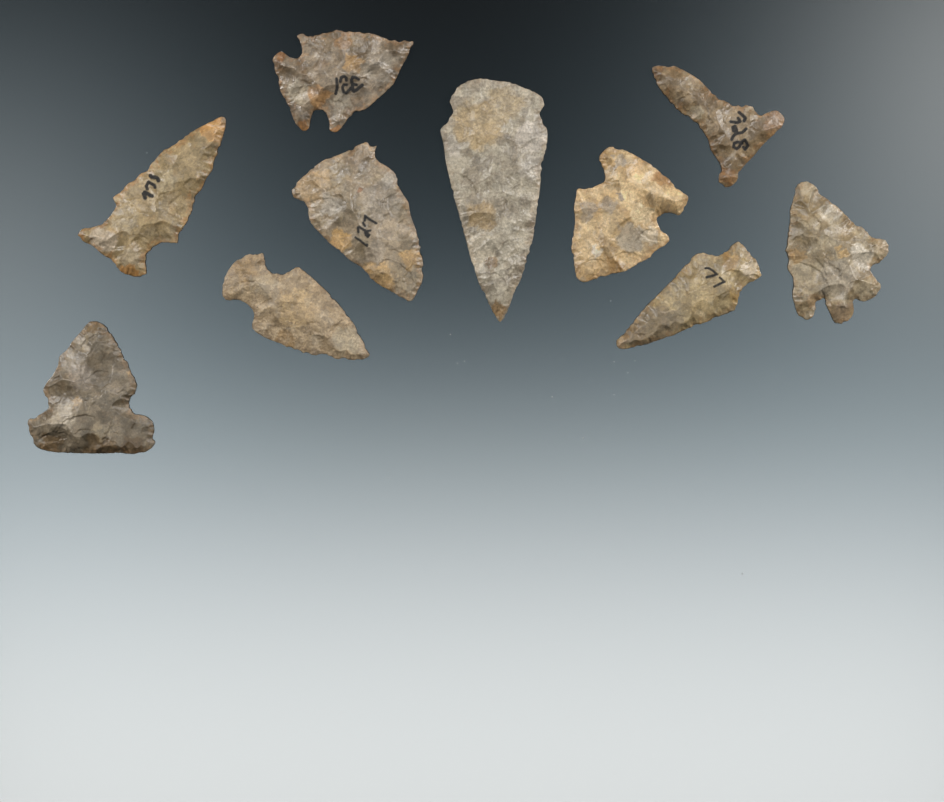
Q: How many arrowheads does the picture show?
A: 10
